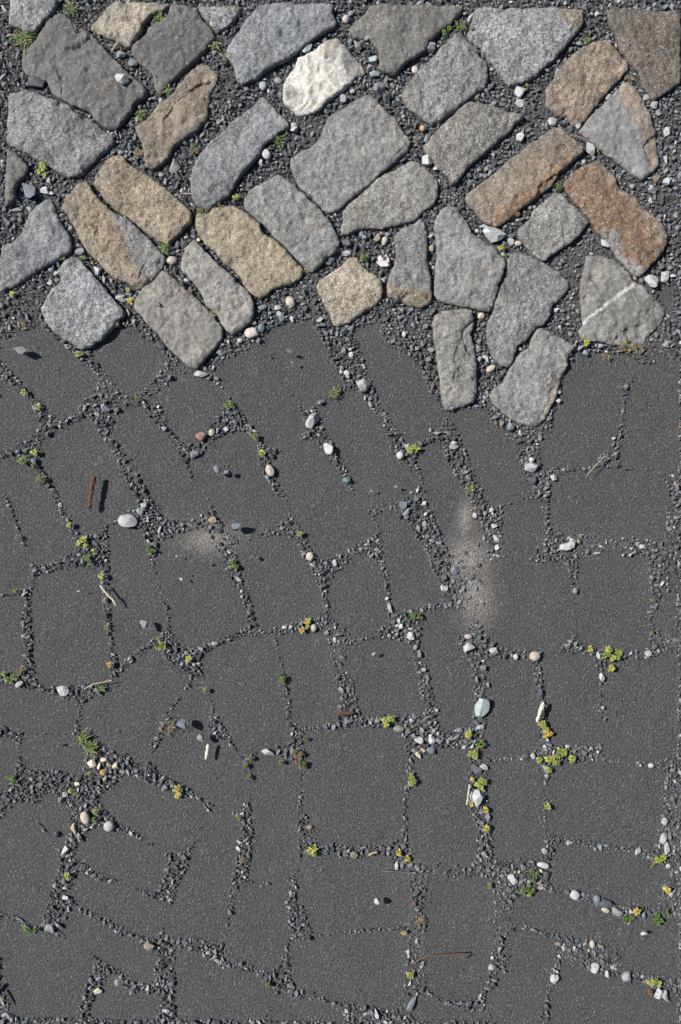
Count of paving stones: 38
